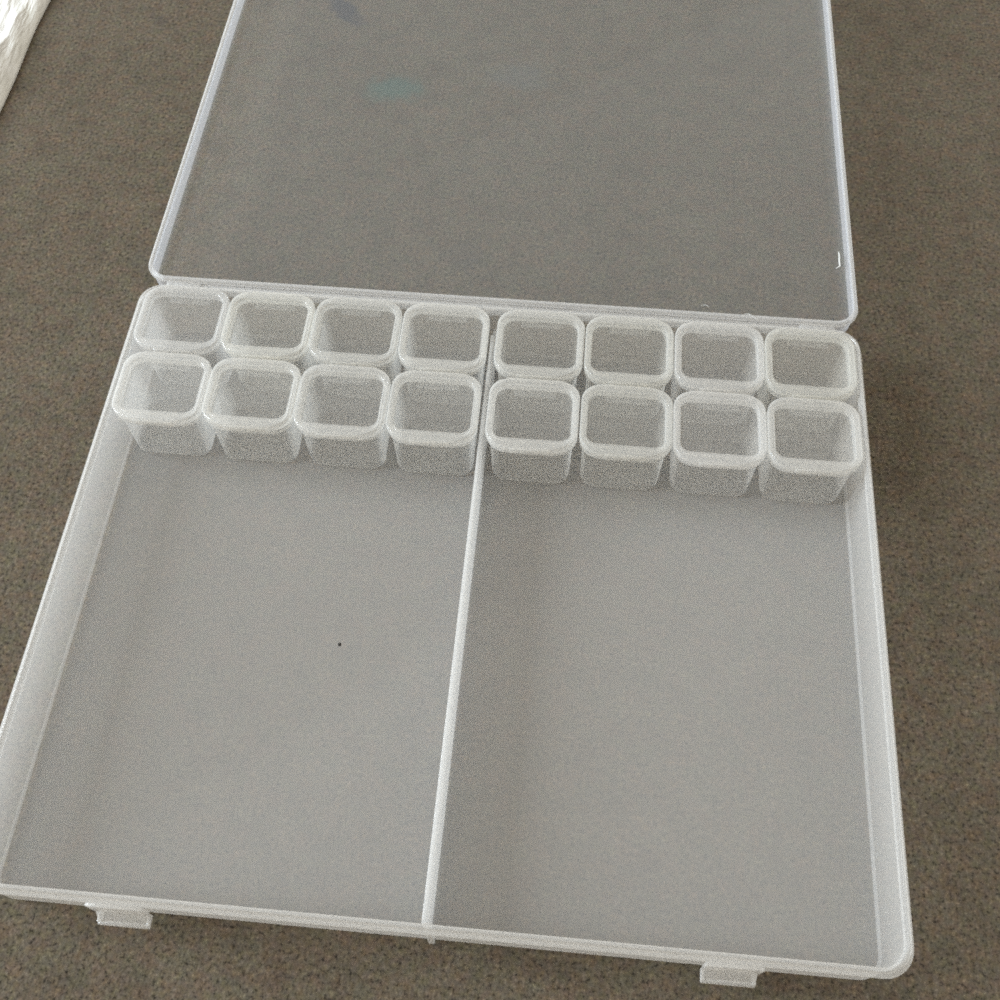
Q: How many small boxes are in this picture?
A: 16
